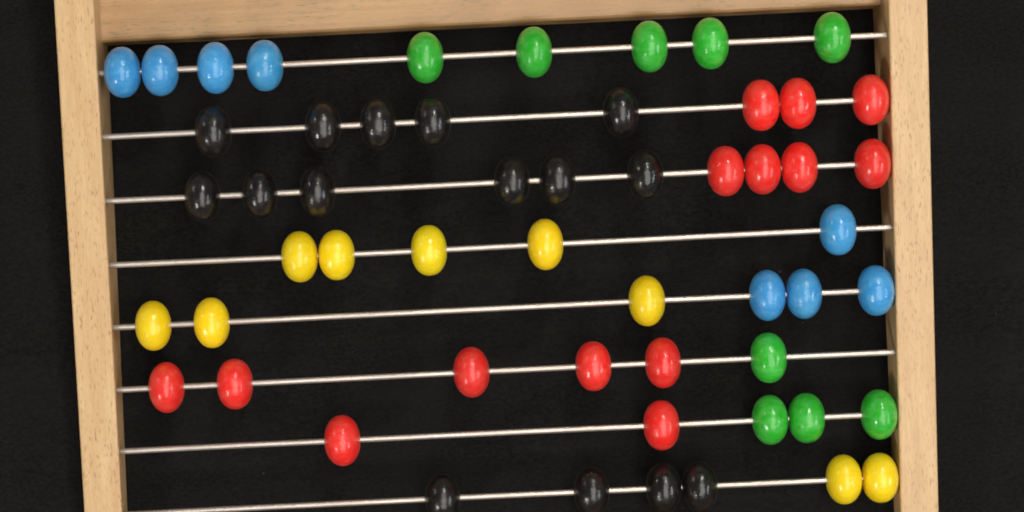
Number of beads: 55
